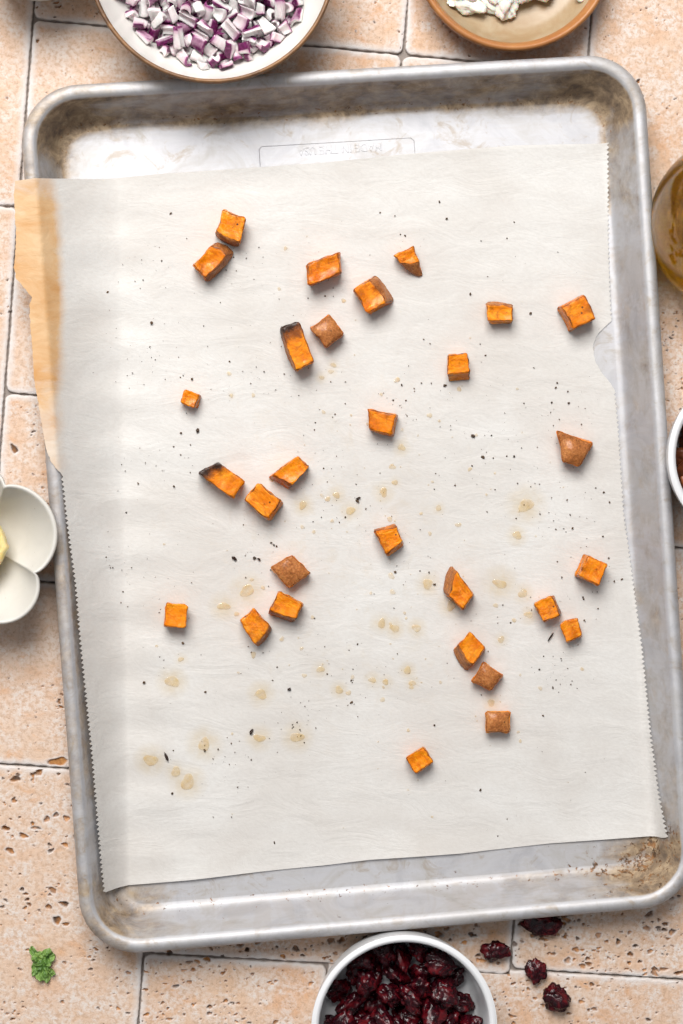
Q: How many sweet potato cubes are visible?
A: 29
